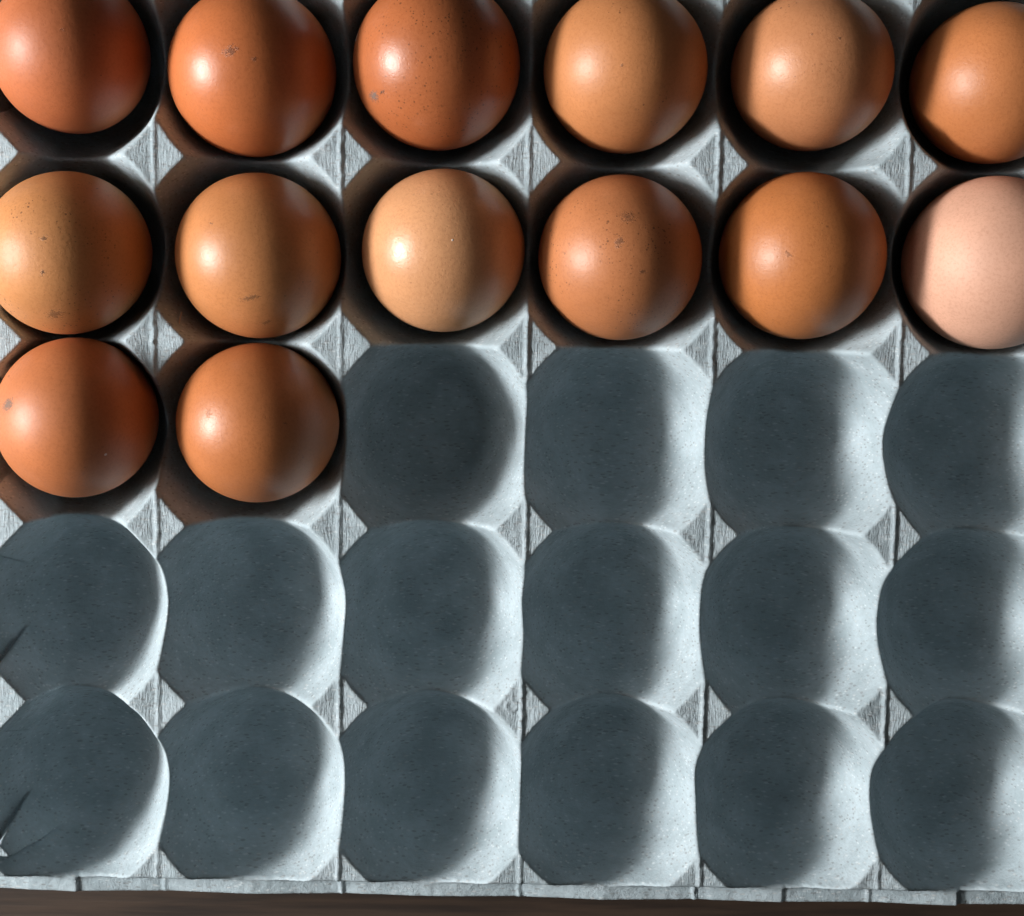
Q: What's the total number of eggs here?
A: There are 14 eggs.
